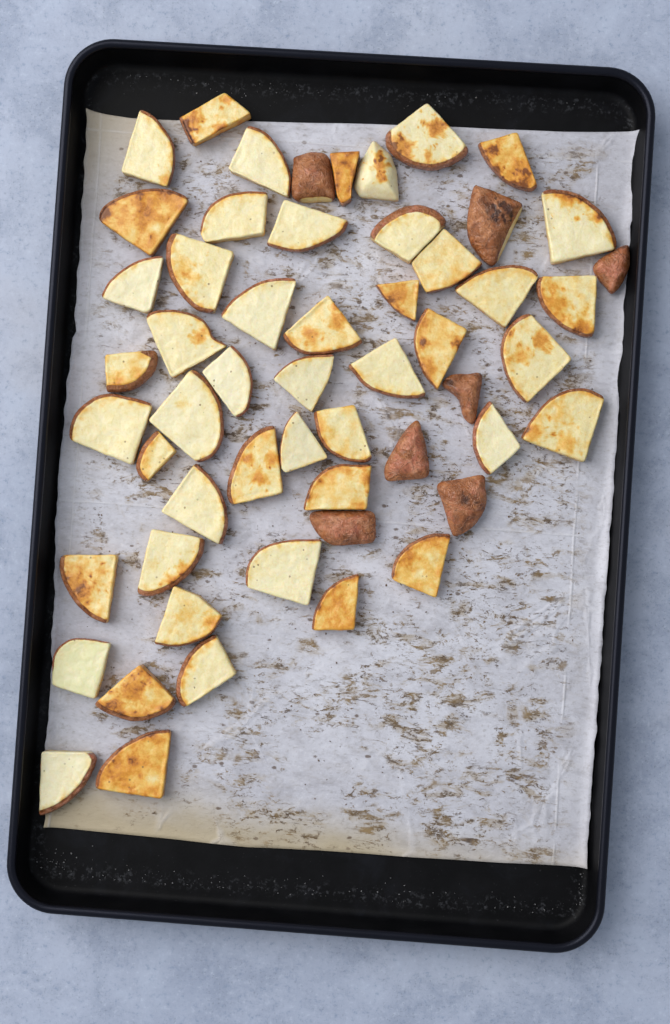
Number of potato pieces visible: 55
